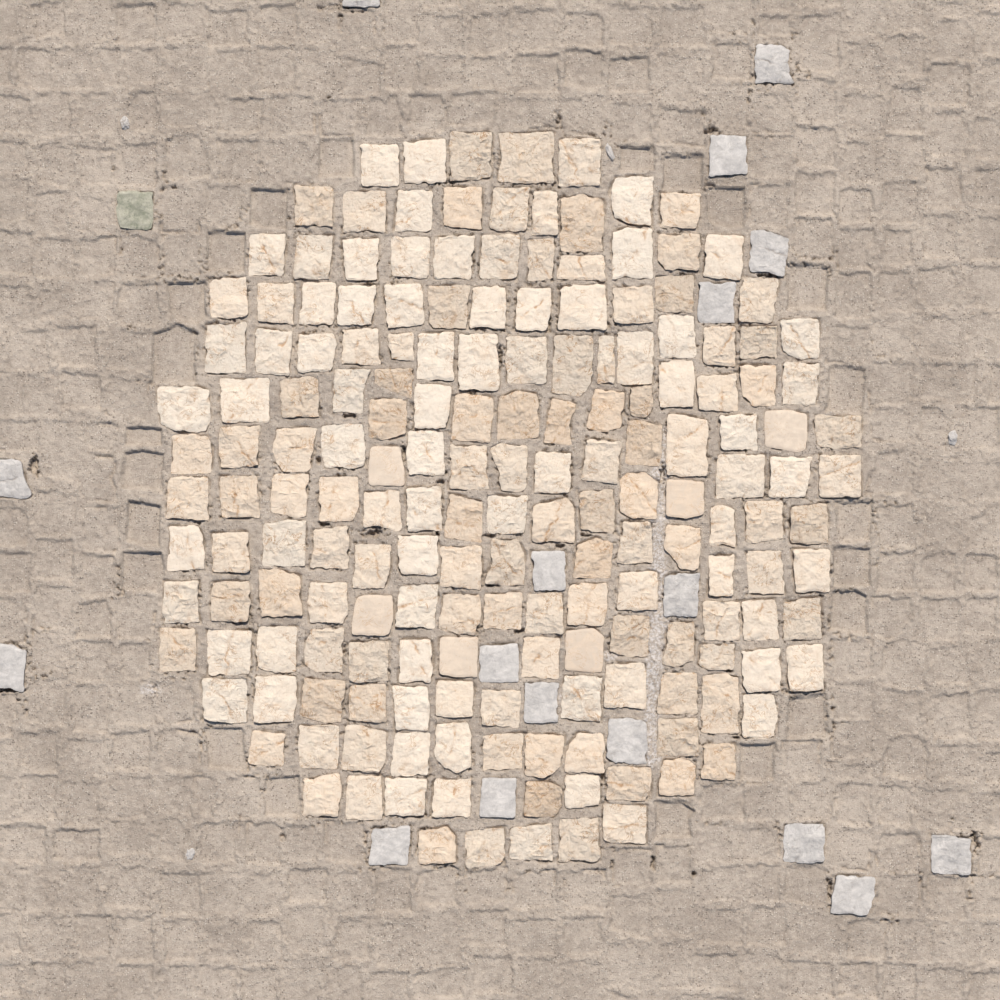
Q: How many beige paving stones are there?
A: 178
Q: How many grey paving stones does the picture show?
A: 17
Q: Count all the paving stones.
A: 195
